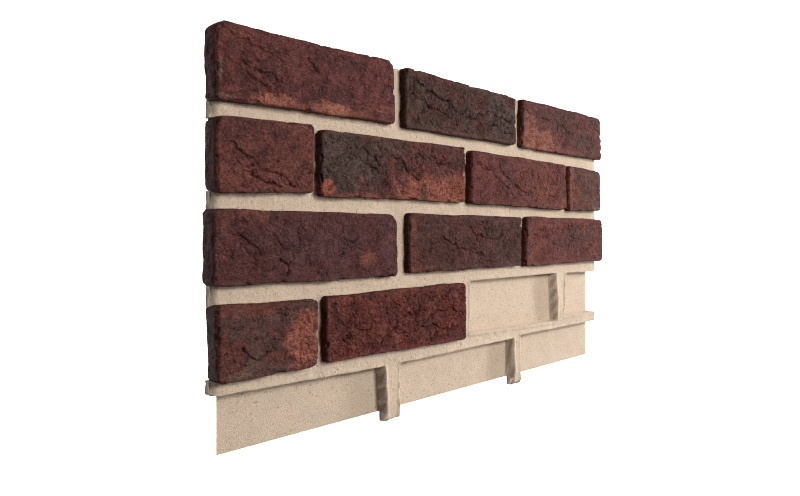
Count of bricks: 12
